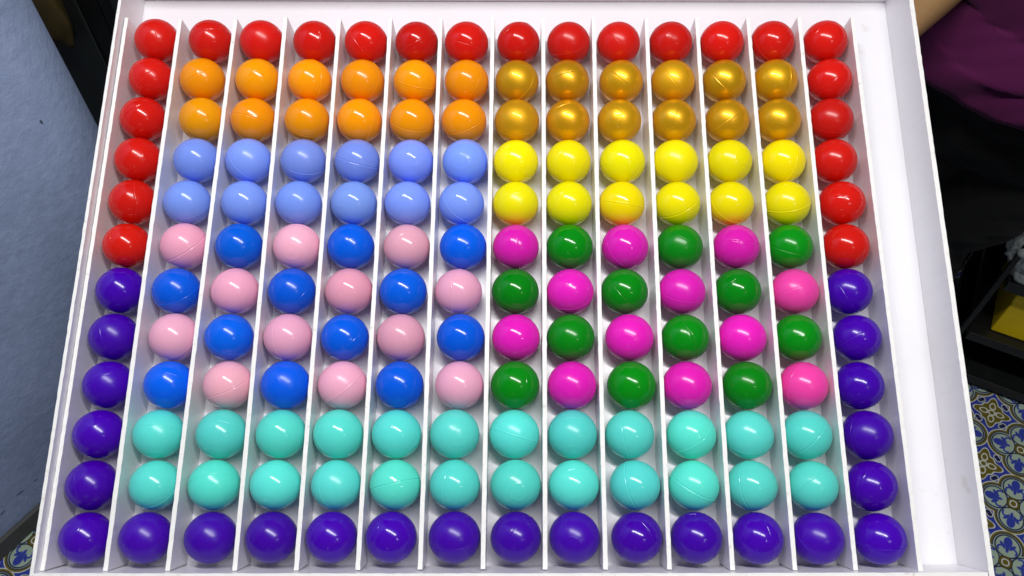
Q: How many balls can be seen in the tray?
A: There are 168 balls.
